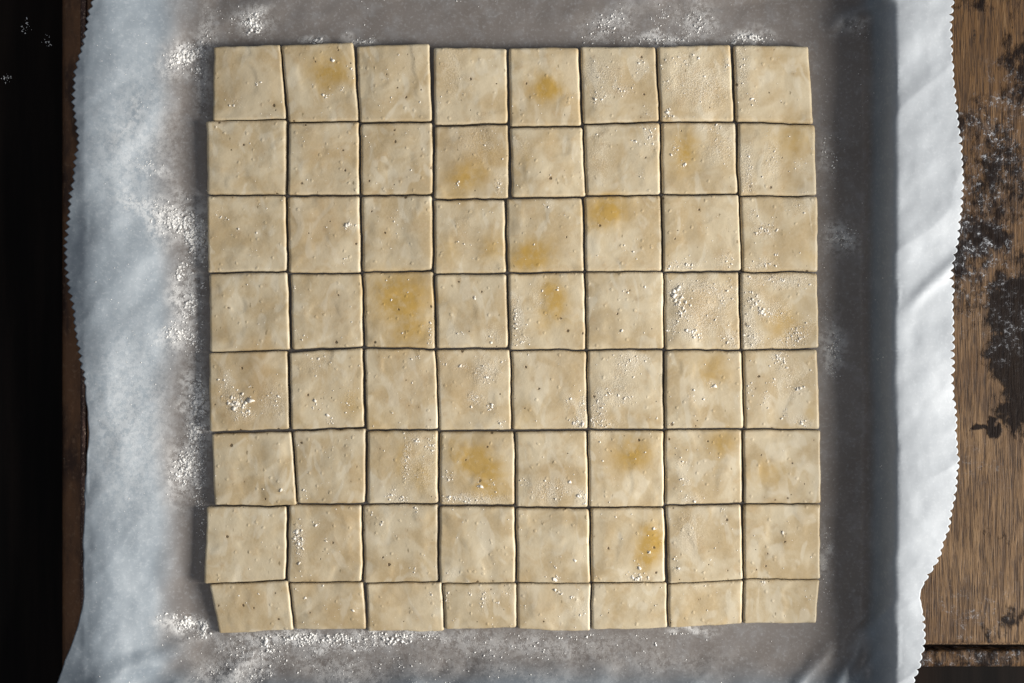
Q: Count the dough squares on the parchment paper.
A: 64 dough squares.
